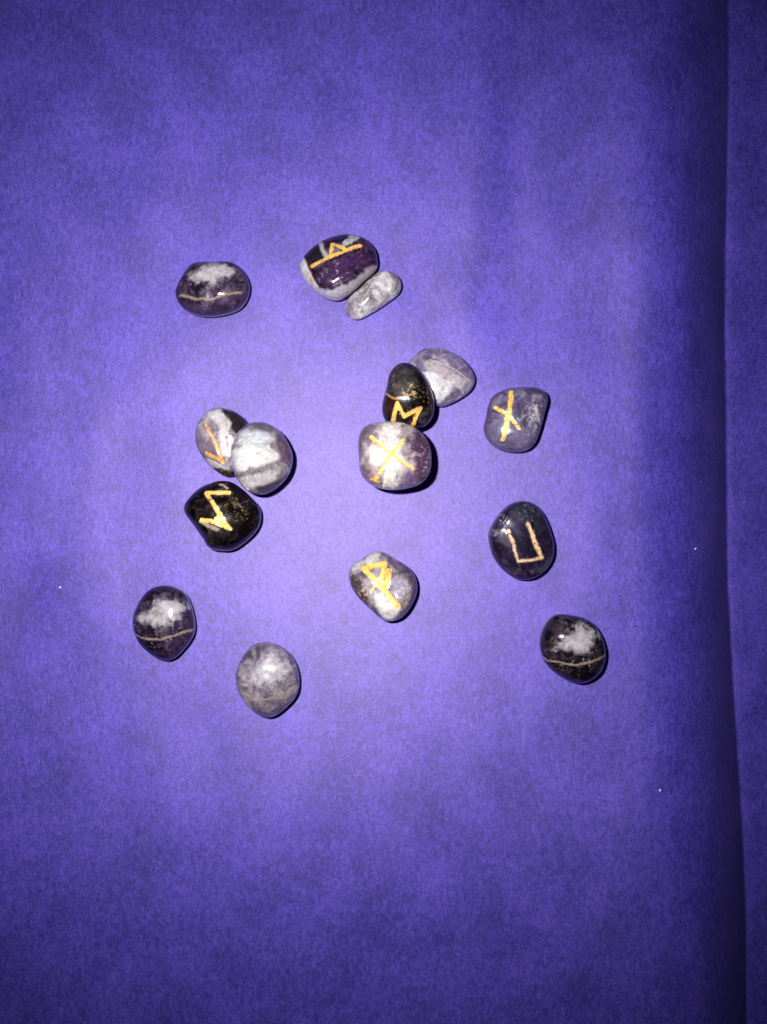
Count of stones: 15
